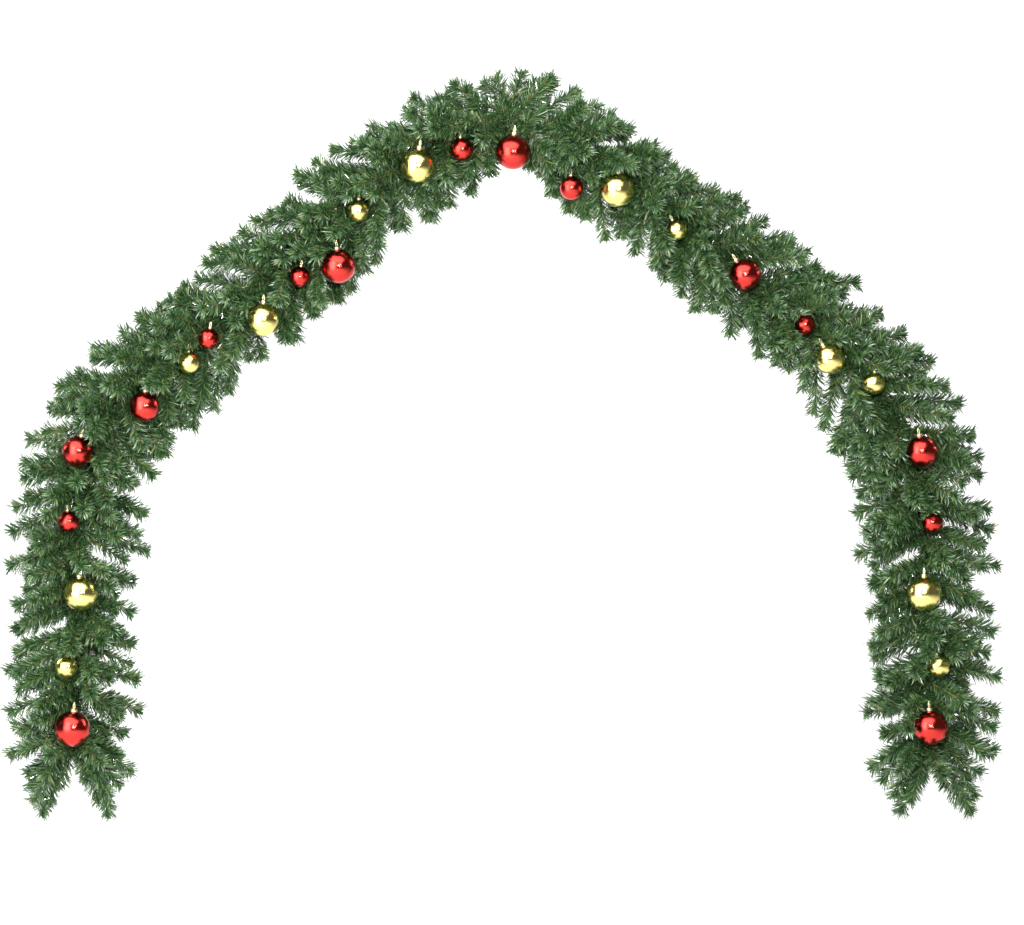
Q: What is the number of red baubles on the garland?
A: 15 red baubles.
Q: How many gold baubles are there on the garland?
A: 12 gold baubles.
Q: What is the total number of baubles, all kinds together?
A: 27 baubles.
